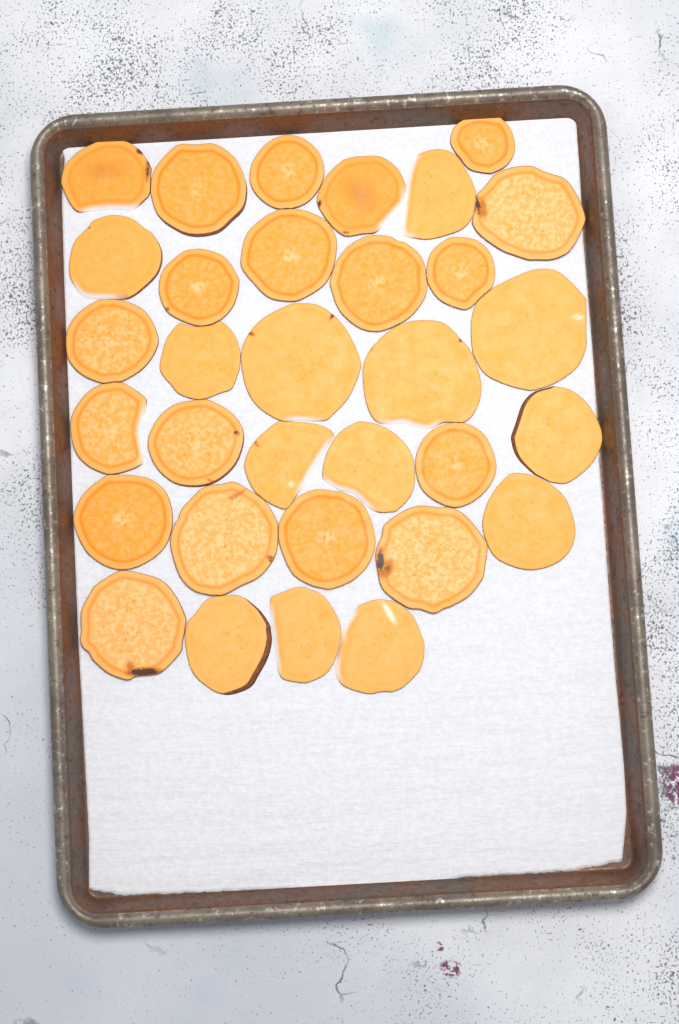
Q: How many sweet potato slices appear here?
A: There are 32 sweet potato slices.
